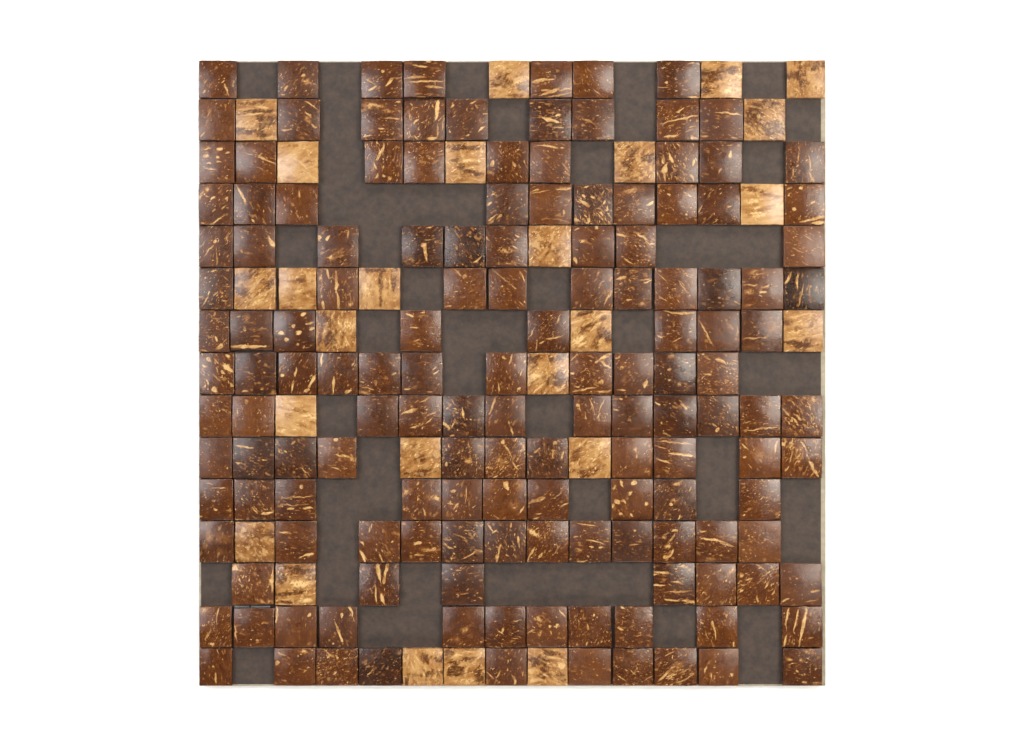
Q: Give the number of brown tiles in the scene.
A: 146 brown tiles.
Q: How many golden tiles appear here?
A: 25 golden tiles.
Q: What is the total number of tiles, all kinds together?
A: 171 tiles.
